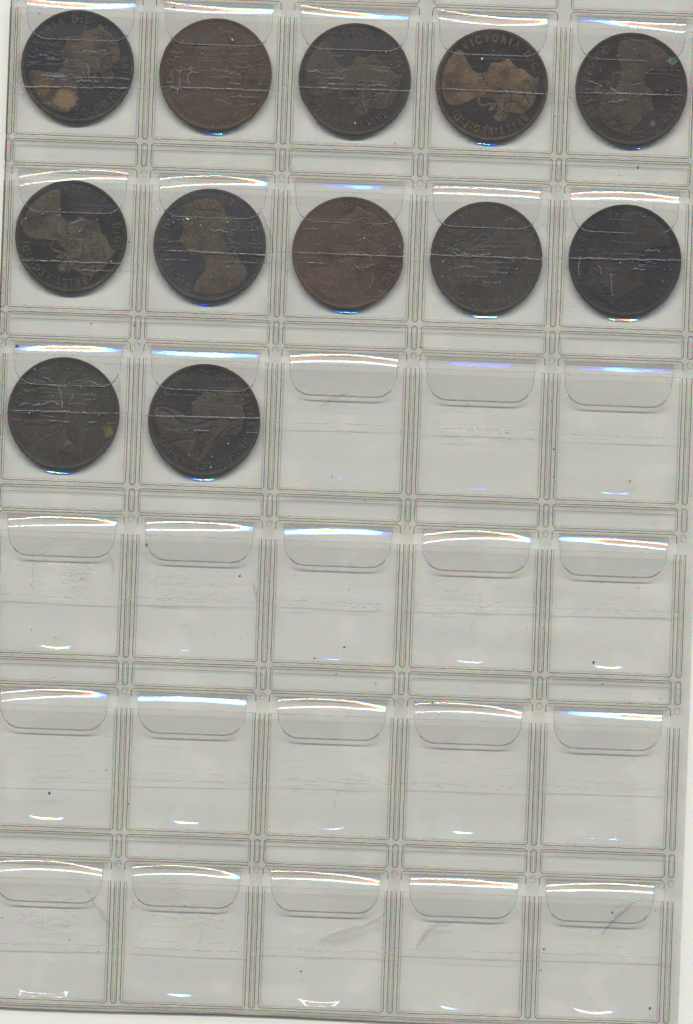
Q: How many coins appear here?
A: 12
